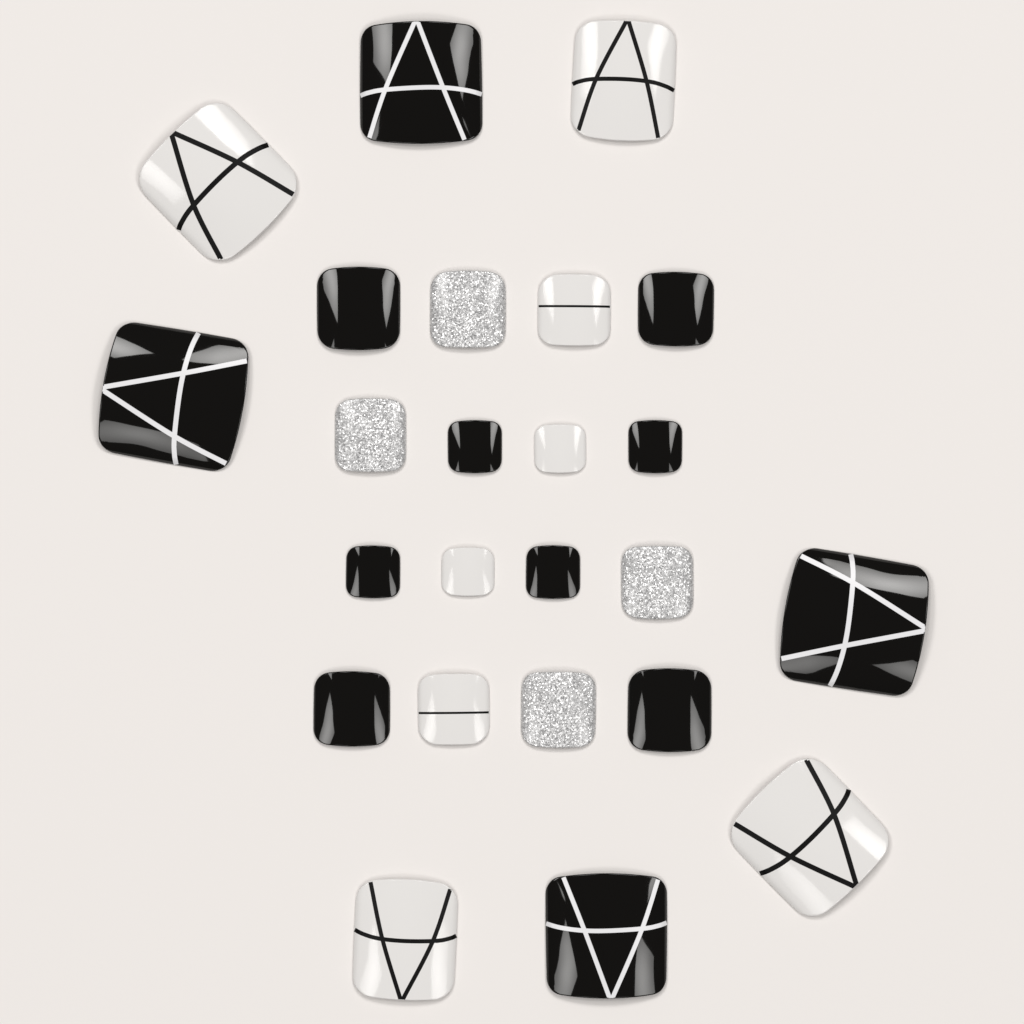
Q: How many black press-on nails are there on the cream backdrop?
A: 12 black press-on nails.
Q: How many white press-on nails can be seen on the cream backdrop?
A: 8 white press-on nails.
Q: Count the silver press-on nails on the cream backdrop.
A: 4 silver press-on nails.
